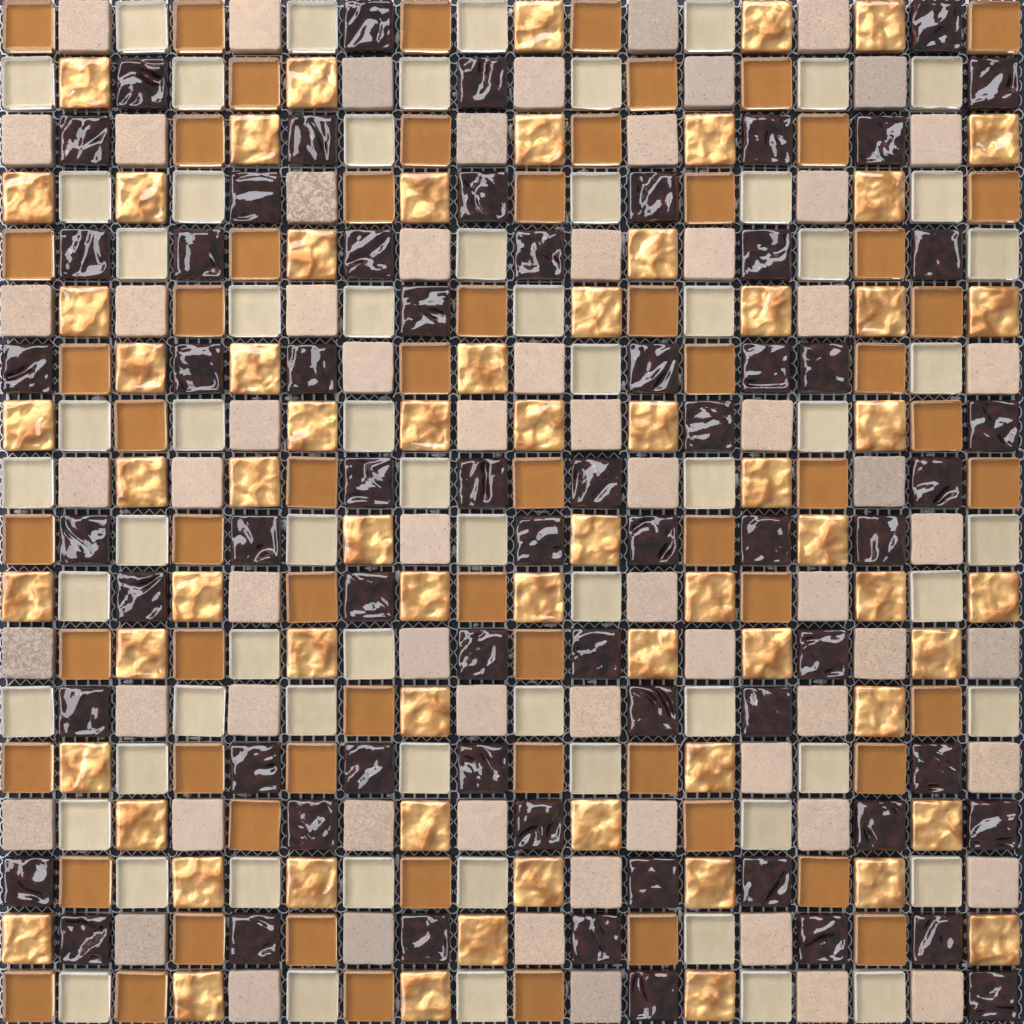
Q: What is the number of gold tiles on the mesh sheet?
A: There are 66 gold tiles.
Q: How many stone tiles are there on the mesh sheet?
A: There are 66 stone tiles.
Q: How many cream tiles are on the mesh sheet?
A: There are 65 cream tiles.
